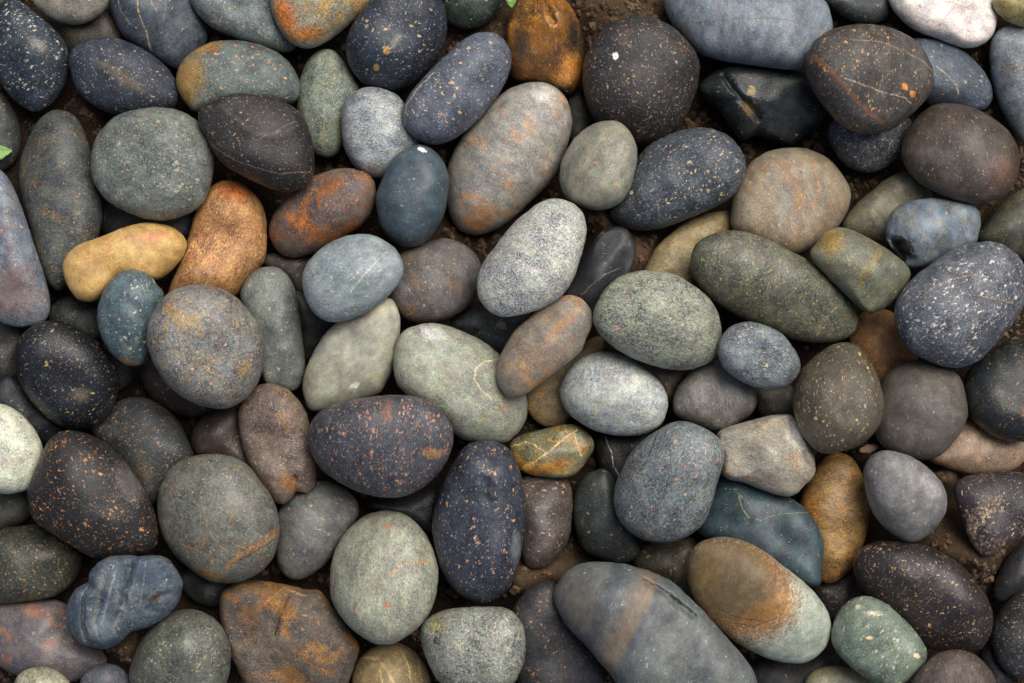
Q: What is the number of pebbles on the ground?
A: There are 123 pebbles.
